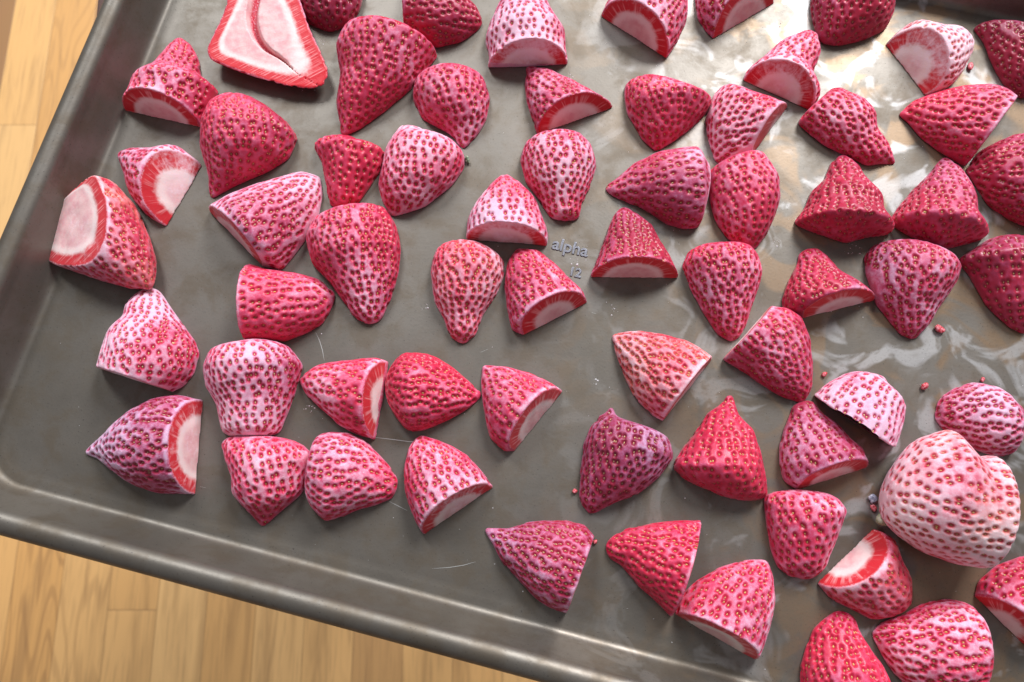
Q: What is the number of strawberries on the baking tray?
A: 65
